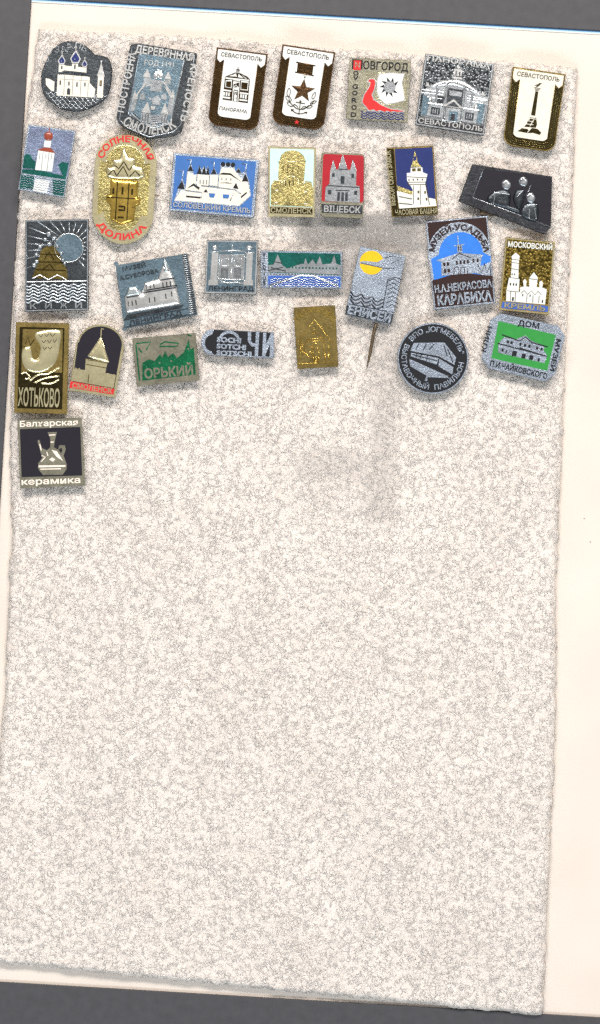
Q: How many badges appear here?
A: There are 29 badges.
